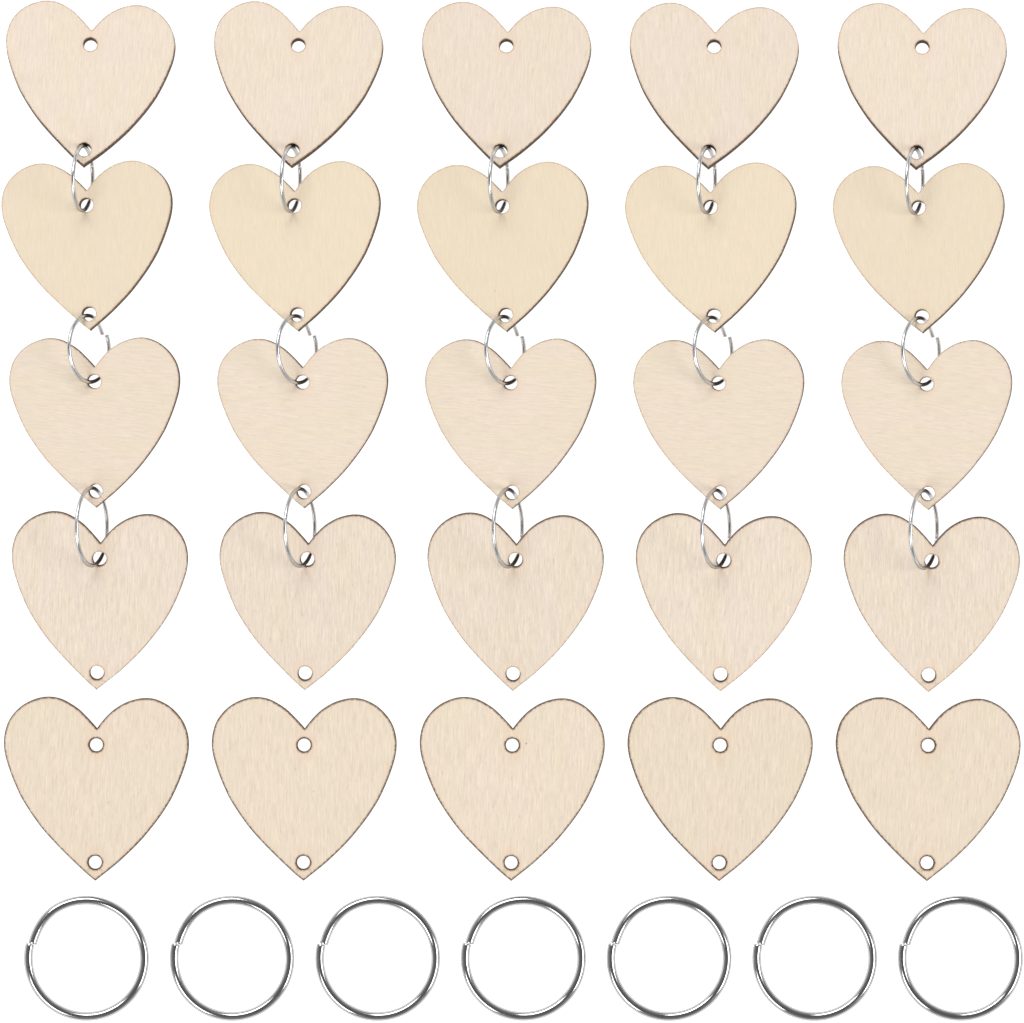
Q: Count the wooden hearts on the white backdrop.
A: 25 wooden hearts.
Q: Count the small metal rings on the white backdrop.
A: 15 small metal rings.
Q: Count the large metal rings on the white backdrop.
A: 7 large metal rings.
